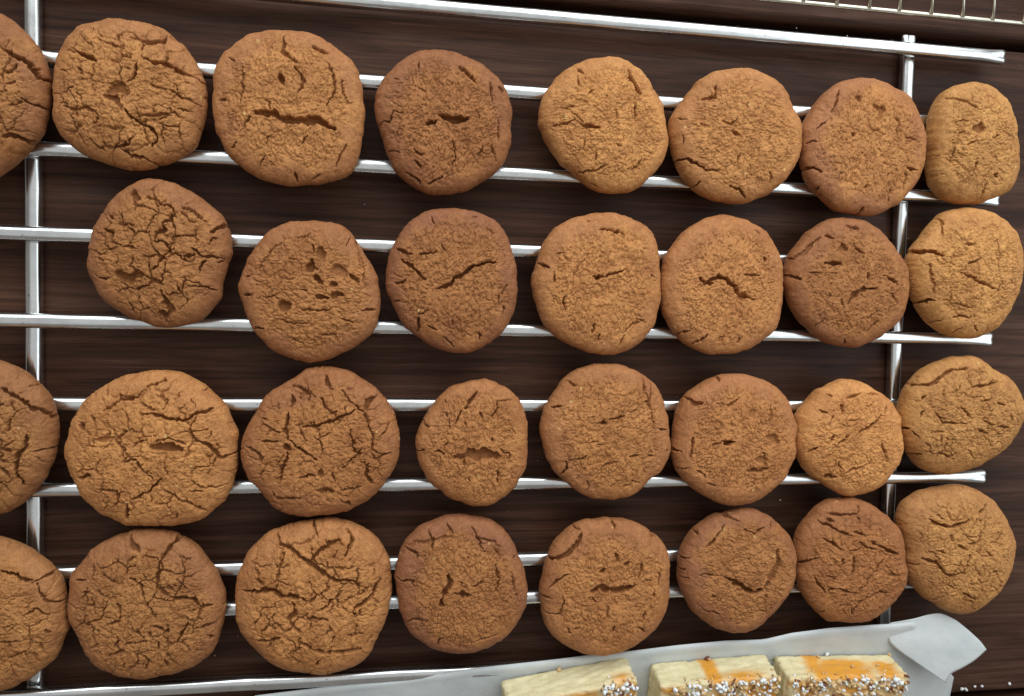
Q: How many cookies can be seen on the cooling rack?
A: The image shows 31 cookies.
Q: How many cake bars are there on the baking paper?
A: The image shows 3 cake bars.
